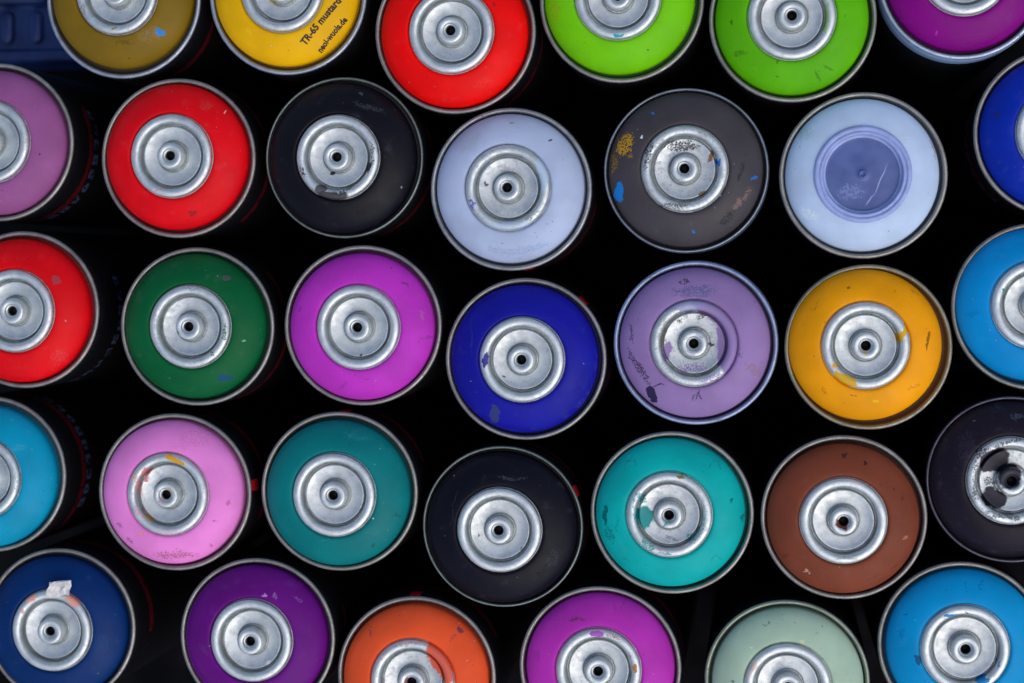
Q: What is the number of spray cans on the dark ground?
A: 33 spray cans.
